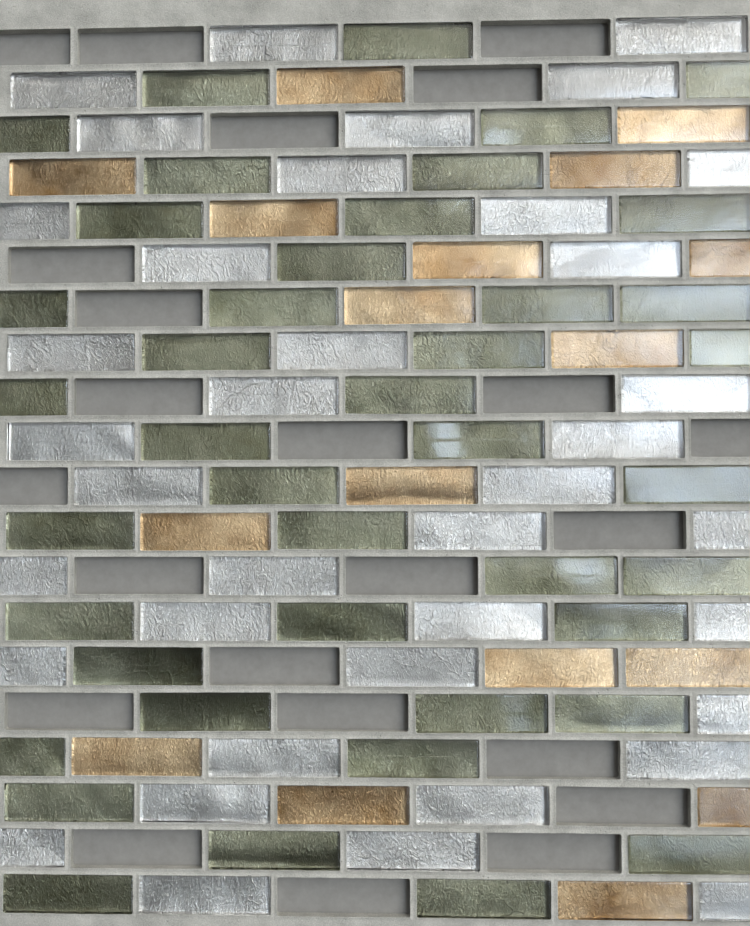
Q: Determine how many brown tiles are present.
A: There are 17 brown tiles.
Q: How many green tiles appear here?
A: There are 42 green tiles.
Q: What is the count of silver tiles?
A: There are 38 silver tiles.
